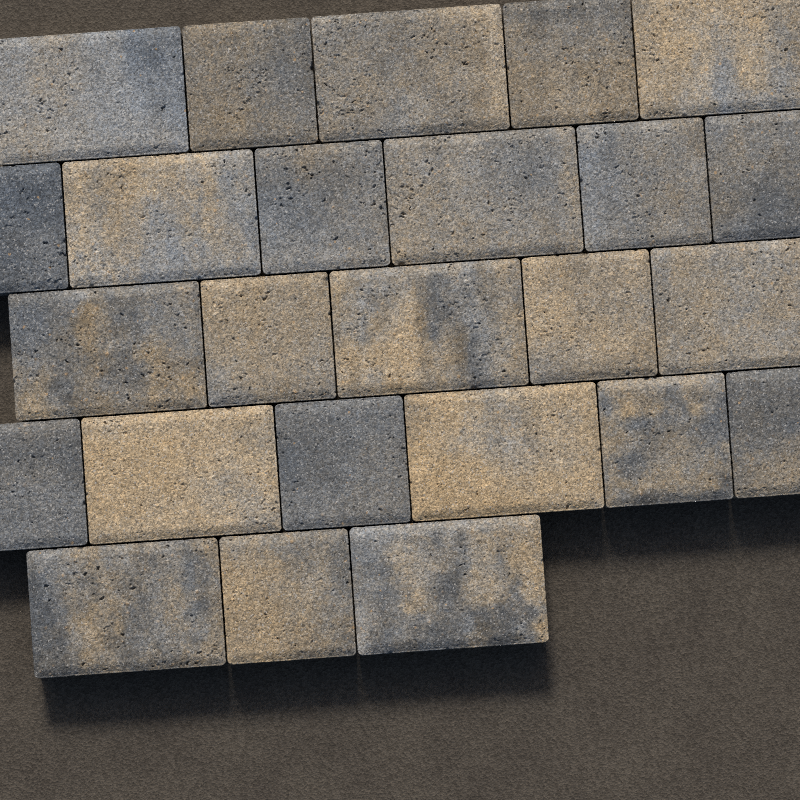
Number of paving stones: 25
